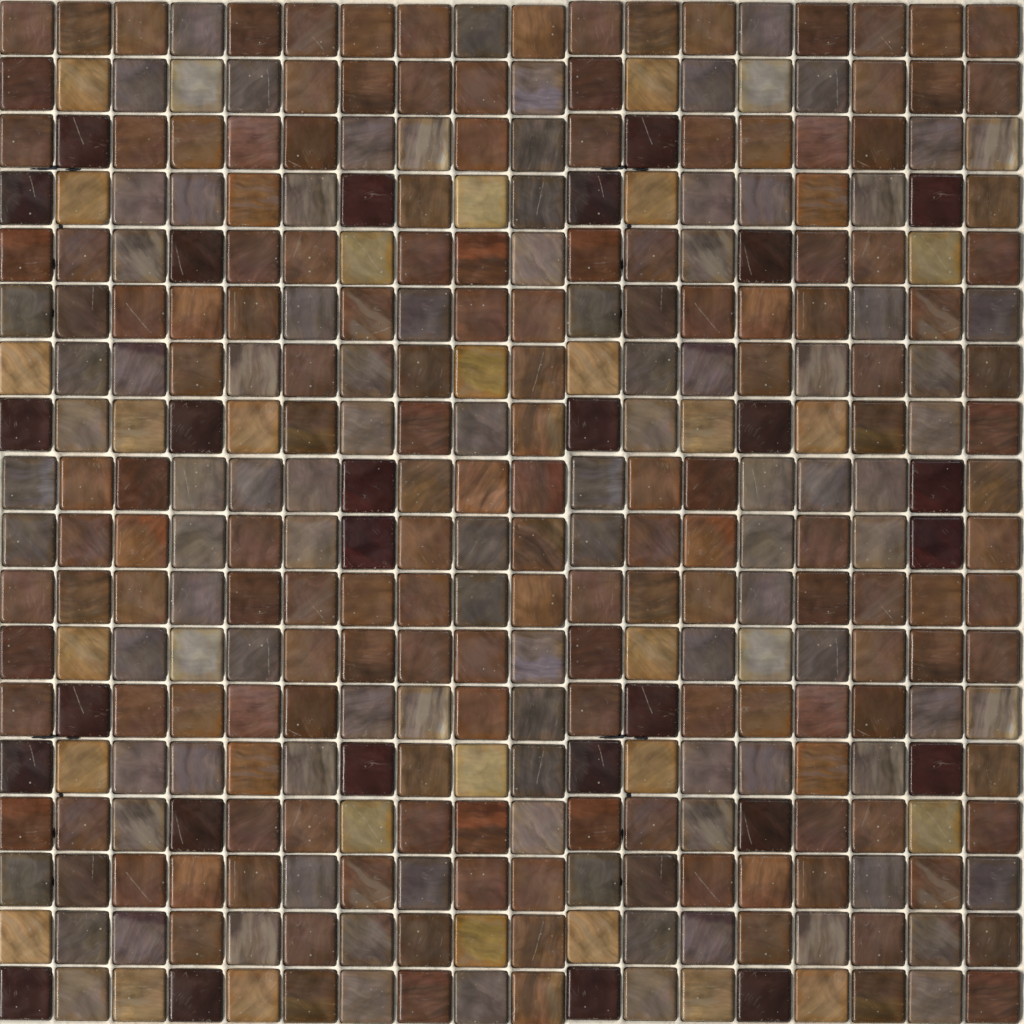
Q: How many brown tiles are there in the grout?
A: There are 165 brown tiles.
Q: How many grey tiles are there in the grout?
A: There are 103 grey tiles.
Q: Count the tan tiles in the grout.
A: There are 28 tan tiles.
